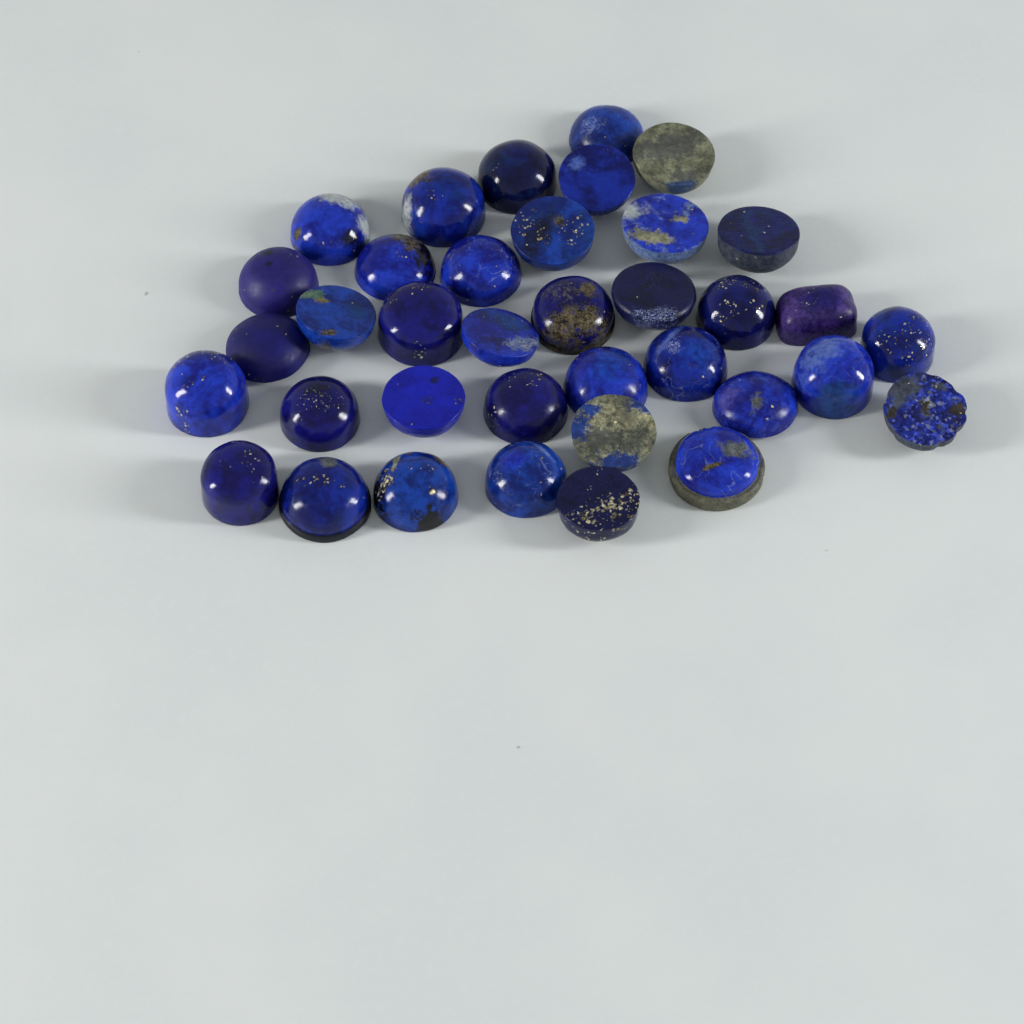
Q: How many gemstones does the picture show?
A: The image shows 37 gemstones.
